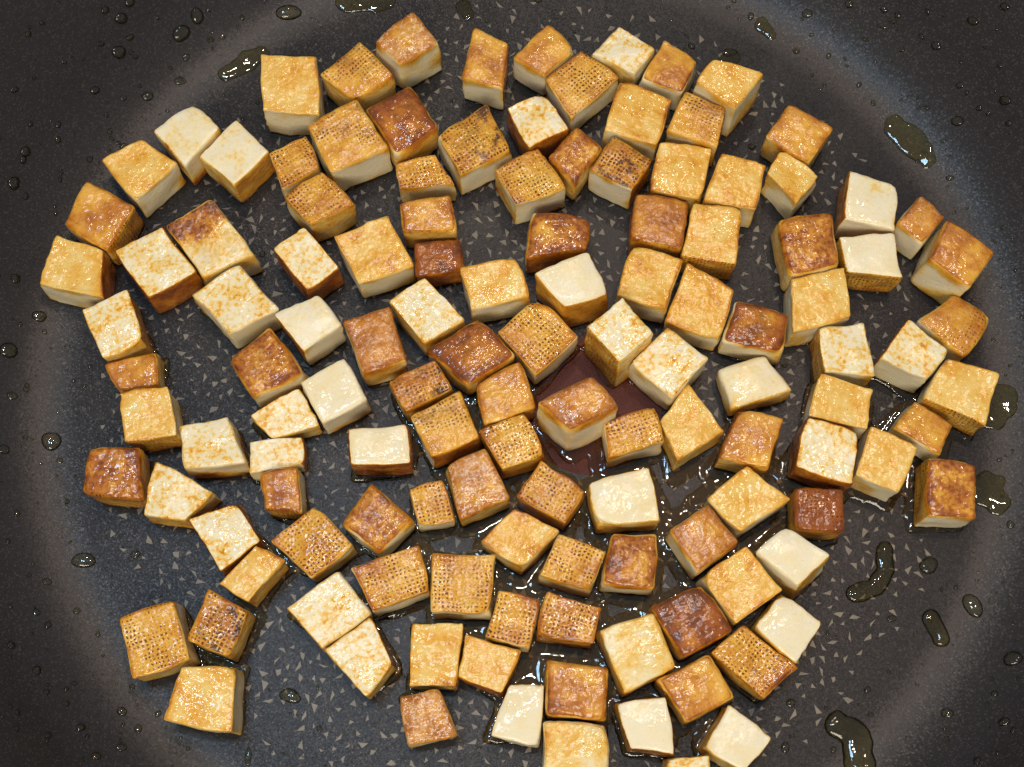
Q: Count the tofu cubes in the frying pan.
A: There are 127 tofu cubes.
